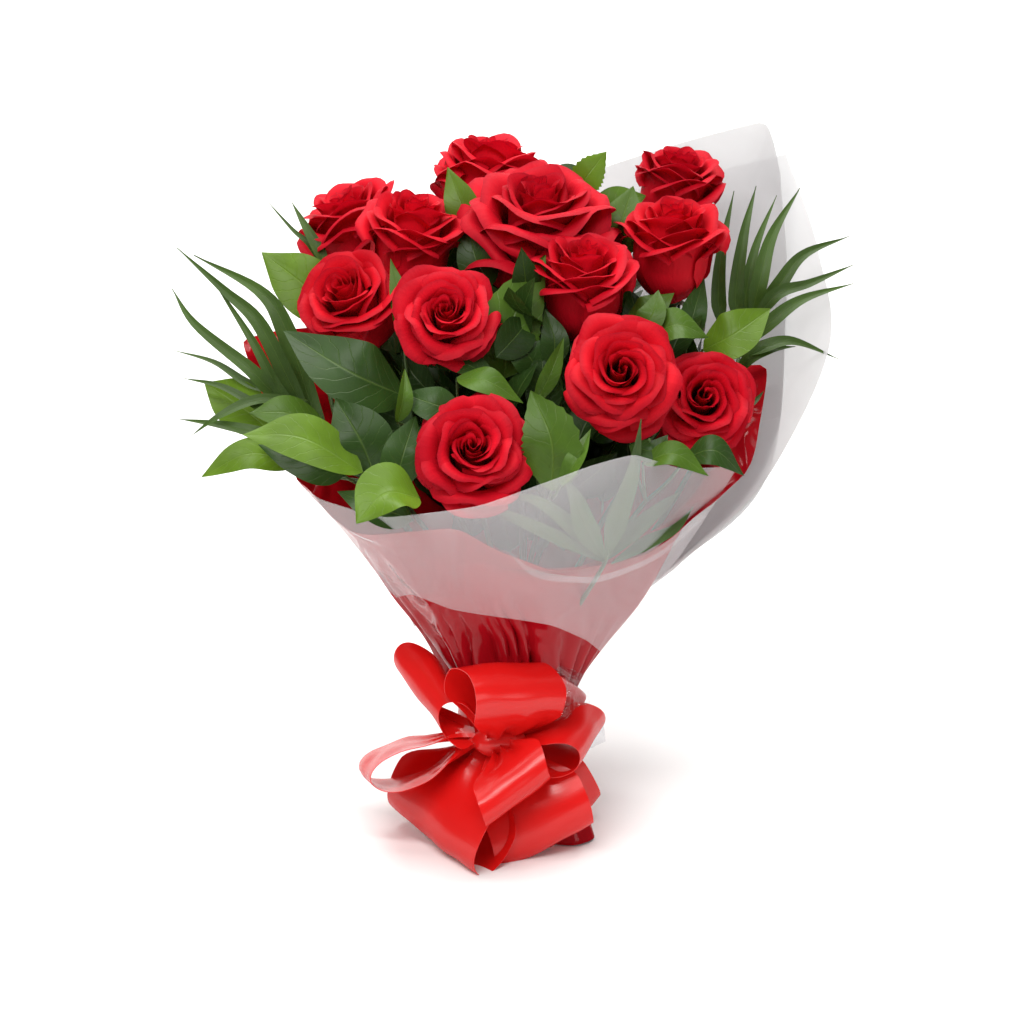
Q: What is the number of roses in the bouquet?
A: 12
